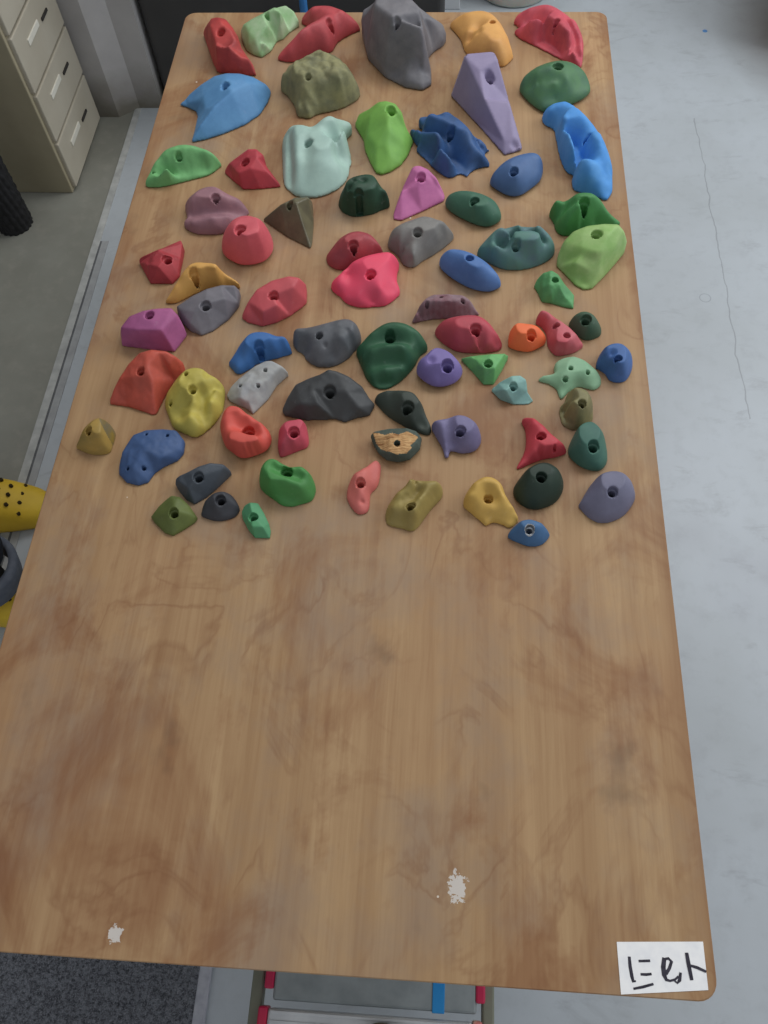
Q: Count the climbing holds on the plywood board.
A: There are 74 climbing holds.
